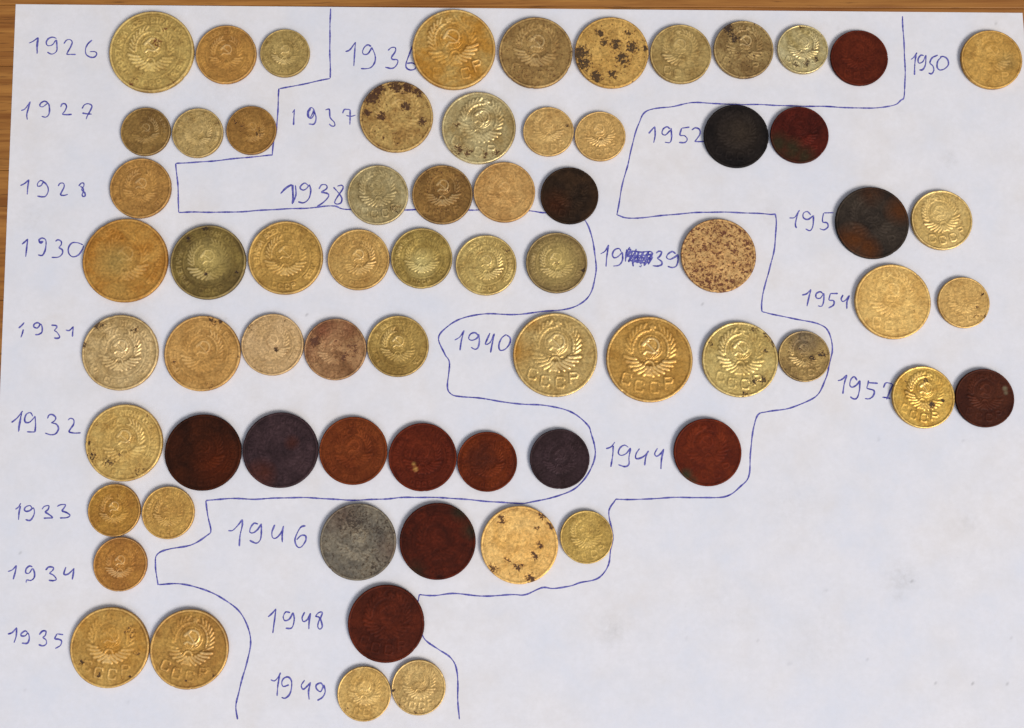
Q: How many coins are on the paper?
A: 68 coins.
